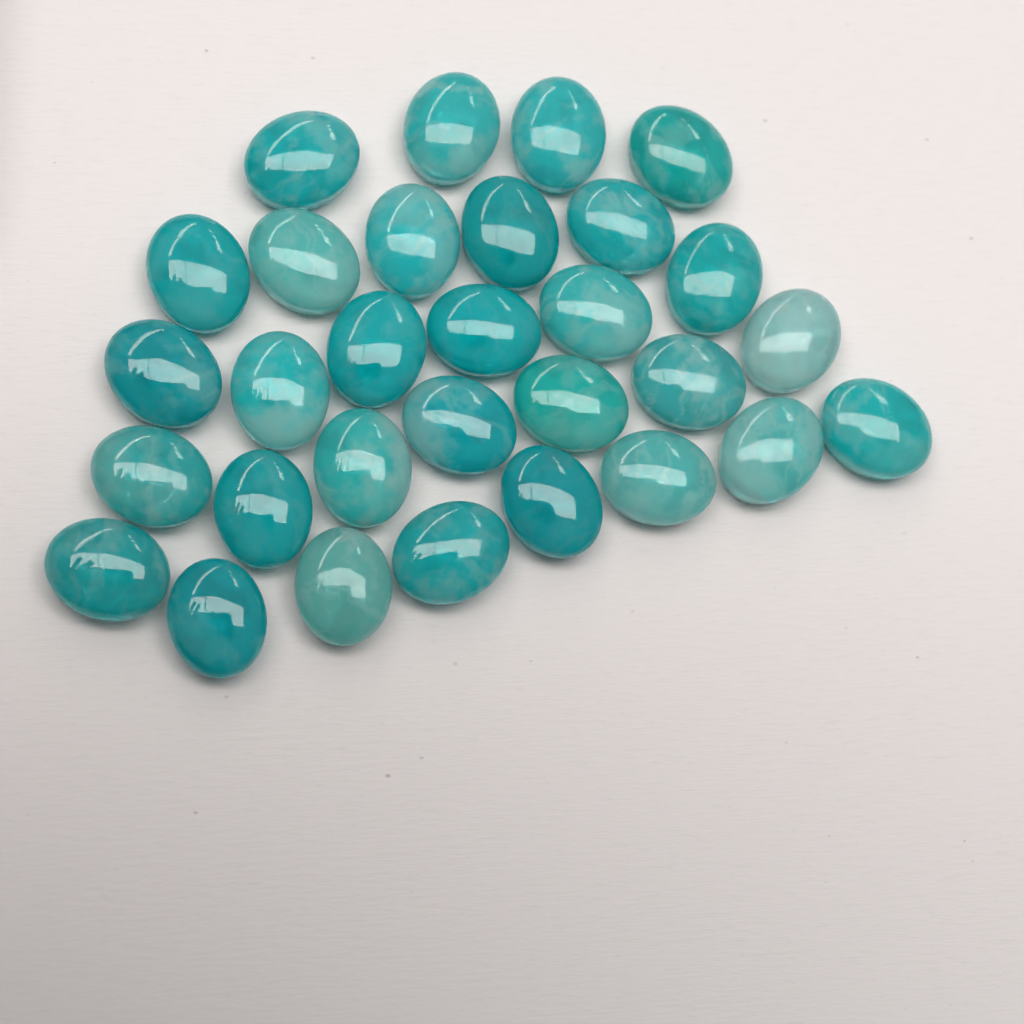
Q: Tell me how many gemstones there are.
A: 30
